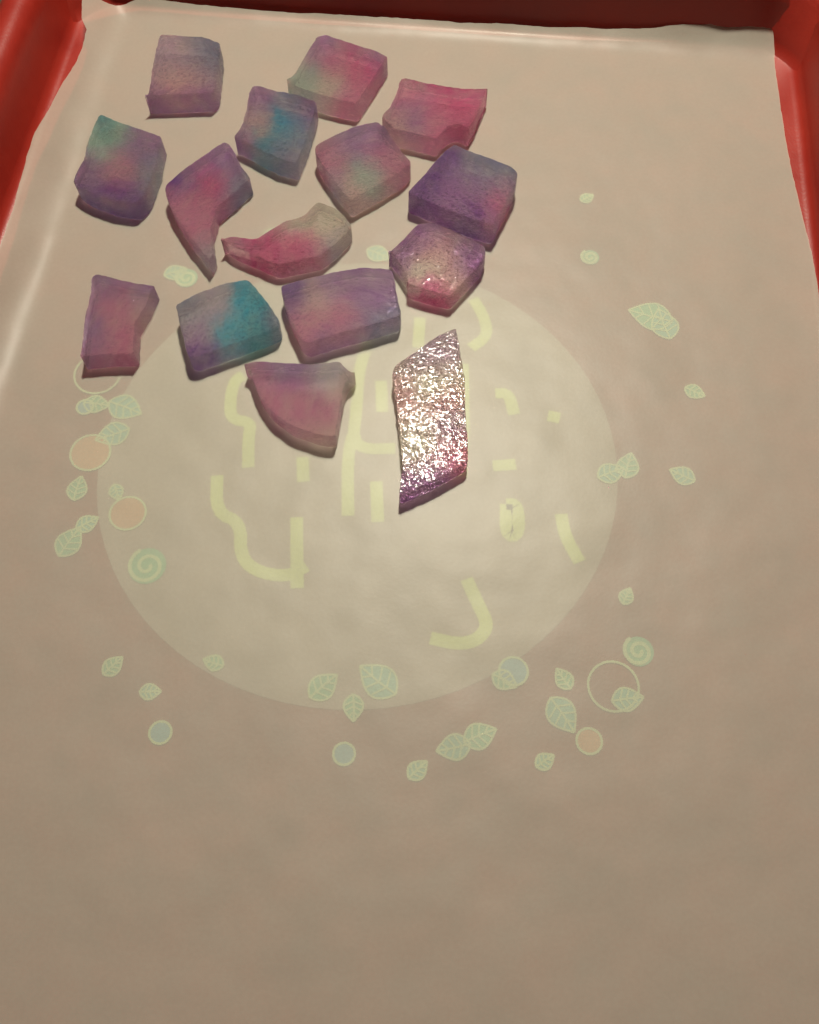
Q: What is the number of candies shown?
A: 15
